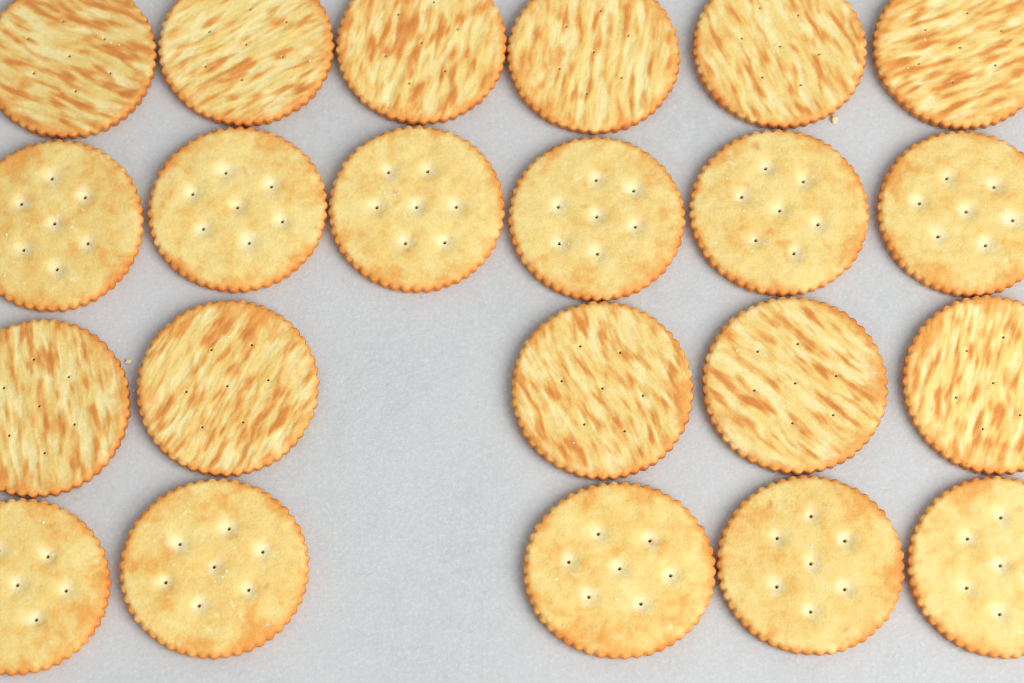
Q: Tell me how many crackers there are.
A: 22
